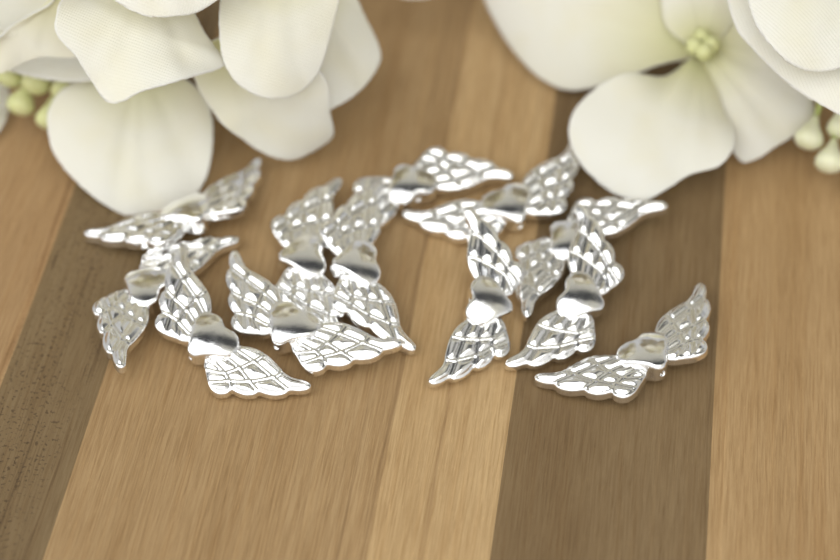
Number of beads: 12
